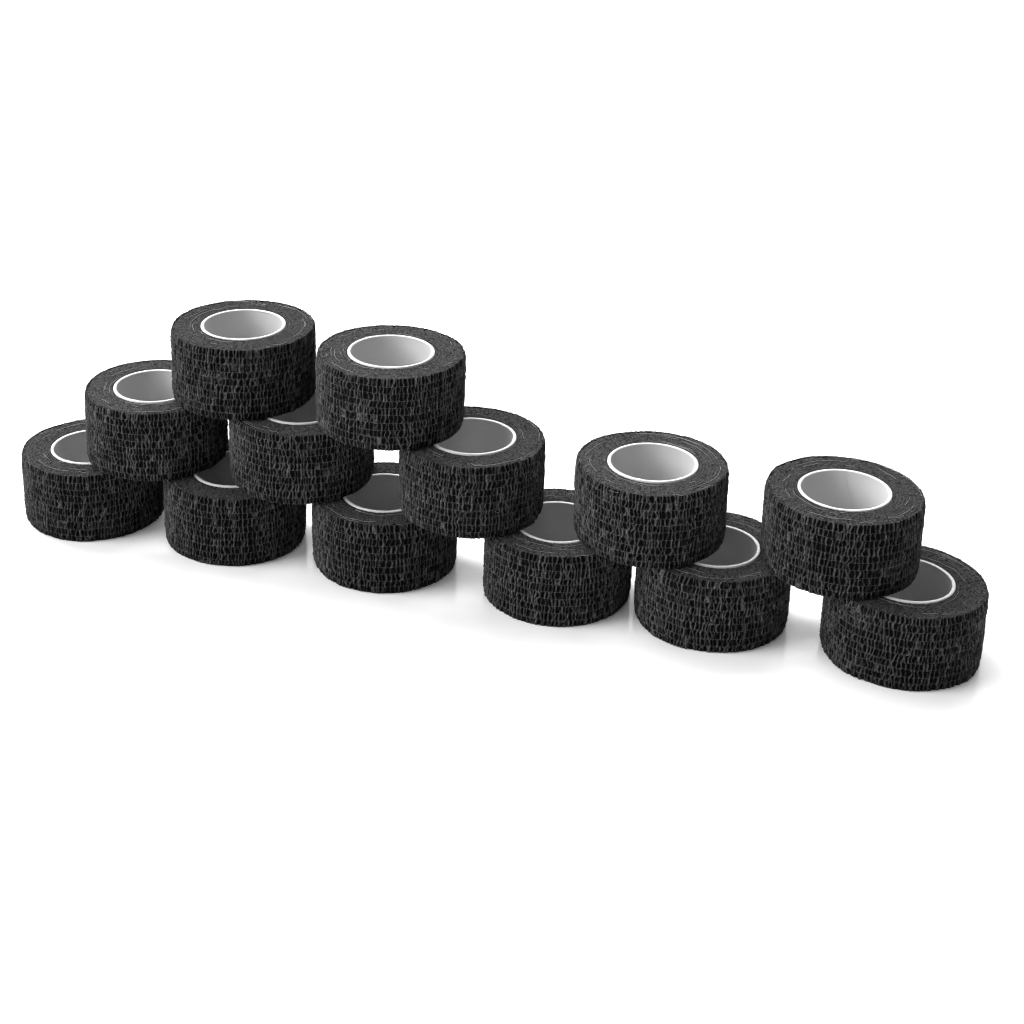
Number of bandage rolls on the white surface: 13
